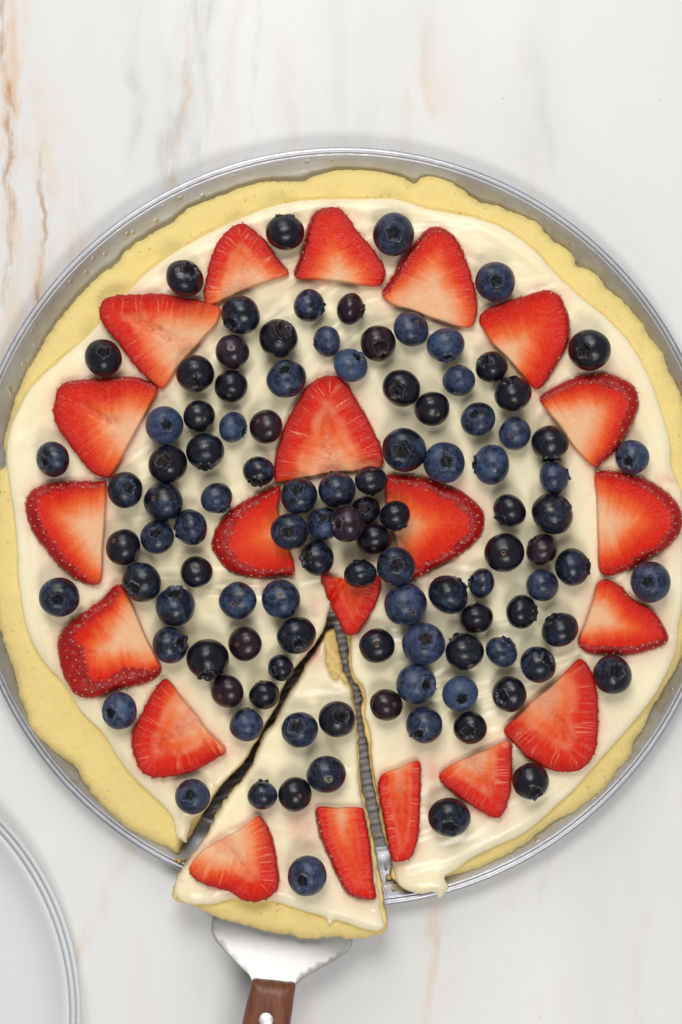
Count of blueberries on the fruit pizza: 107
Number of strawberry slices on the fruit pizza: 21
